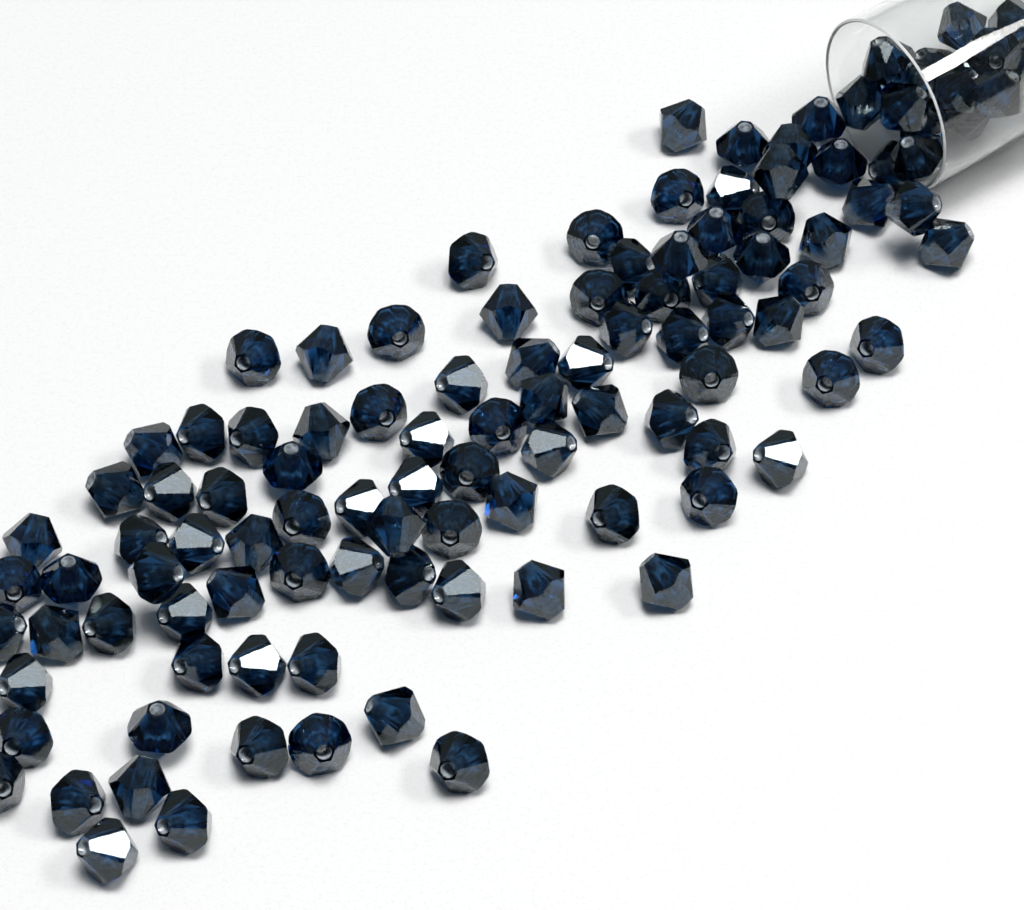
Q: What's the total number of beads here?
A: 112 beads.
